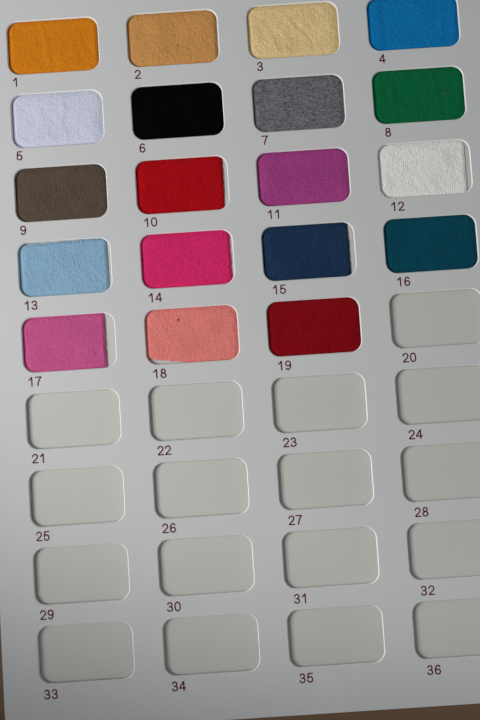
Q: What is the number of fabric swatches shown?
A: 19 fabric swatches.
